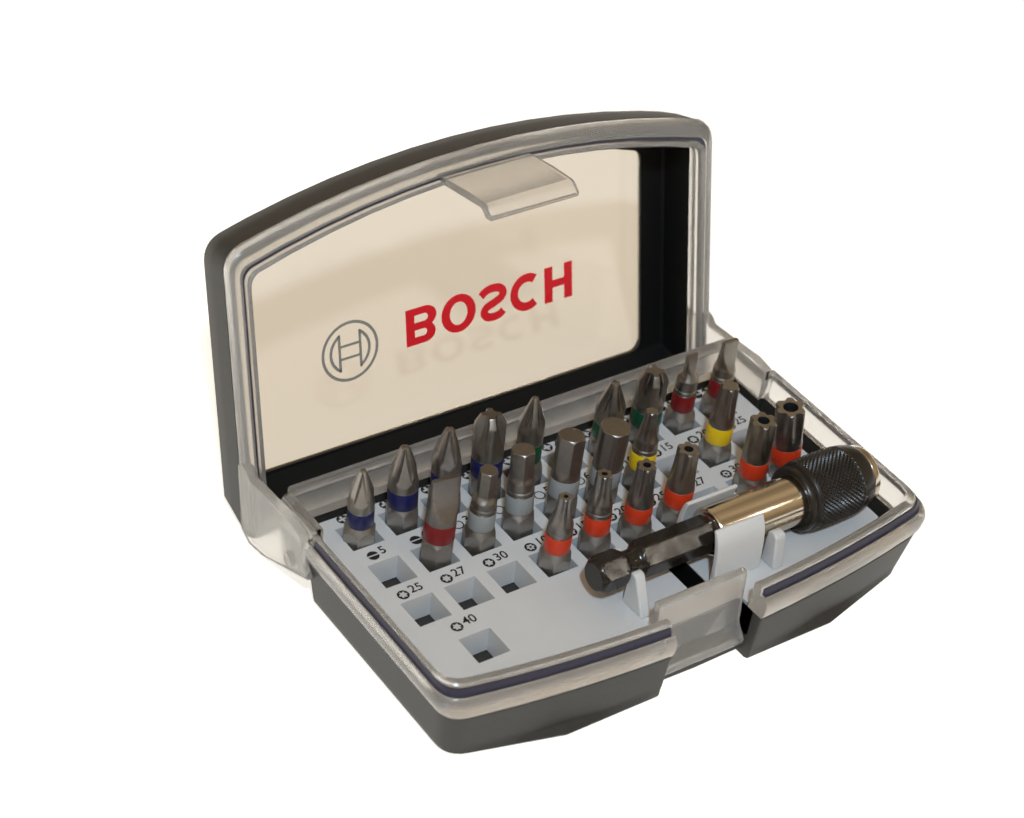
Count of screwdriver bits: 22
